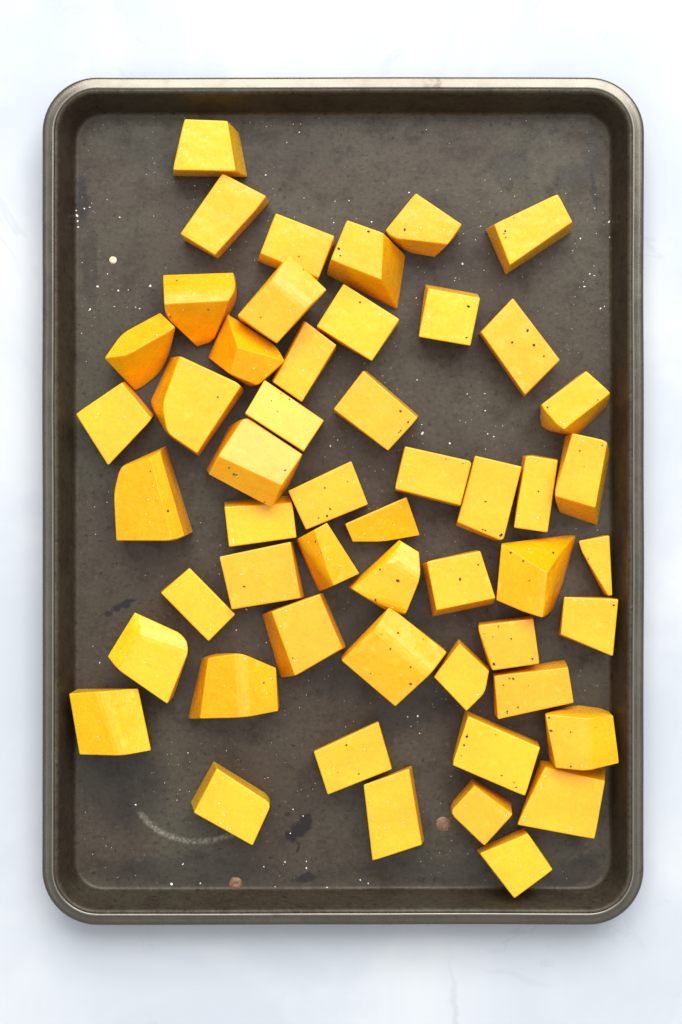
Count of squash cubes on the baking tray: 52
